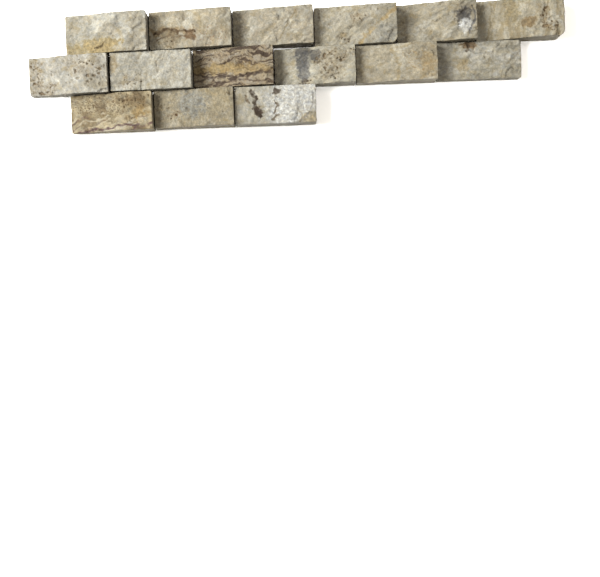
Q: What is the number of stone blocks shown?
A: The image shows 15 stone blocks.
